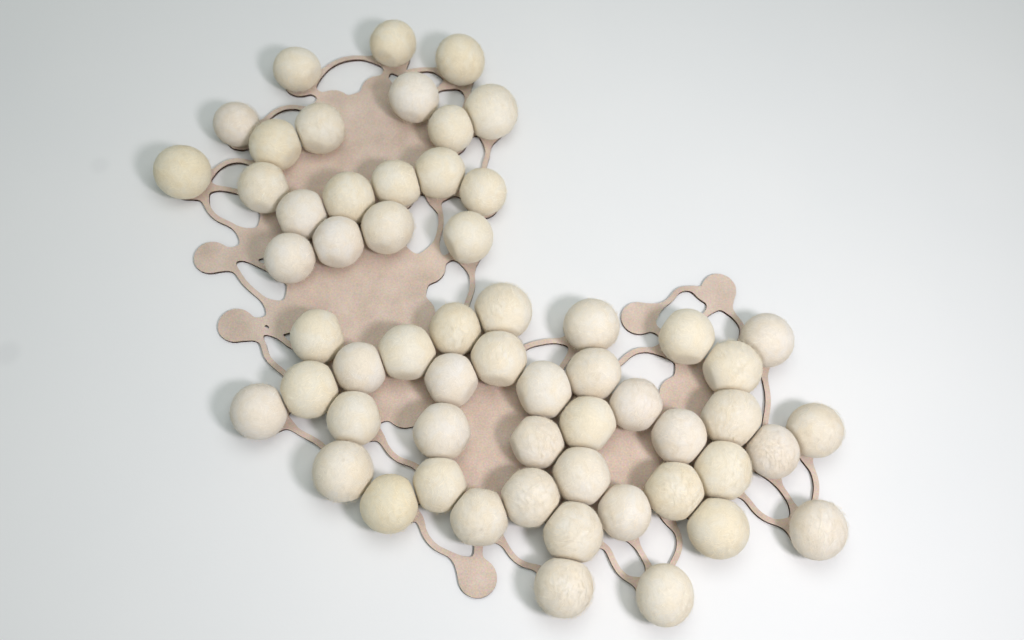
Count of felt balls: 58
